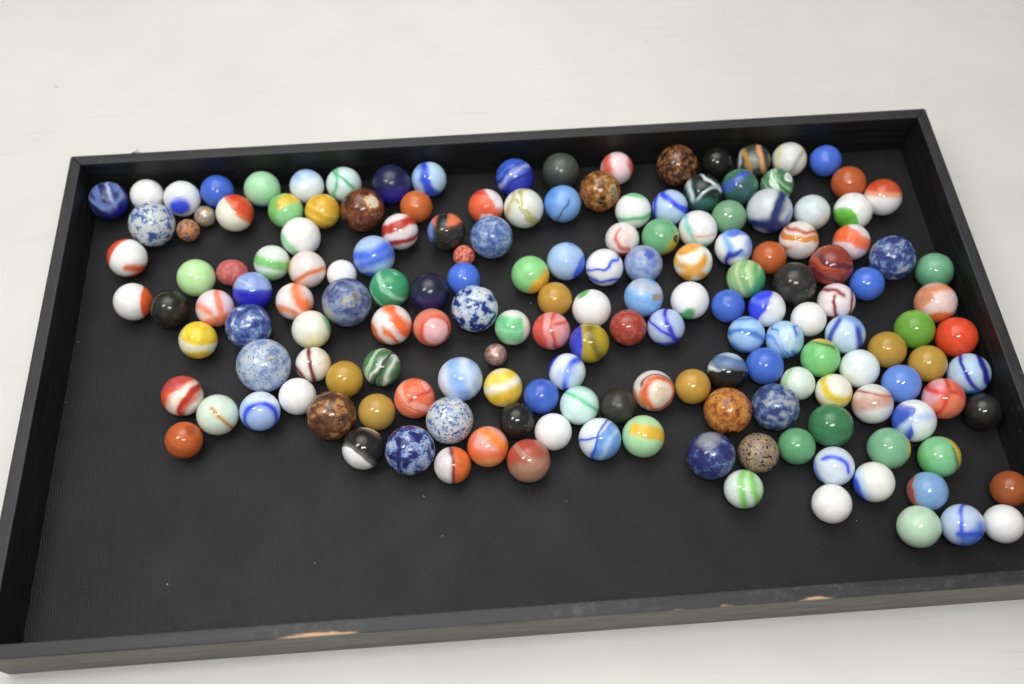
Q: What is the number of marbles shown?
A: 166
